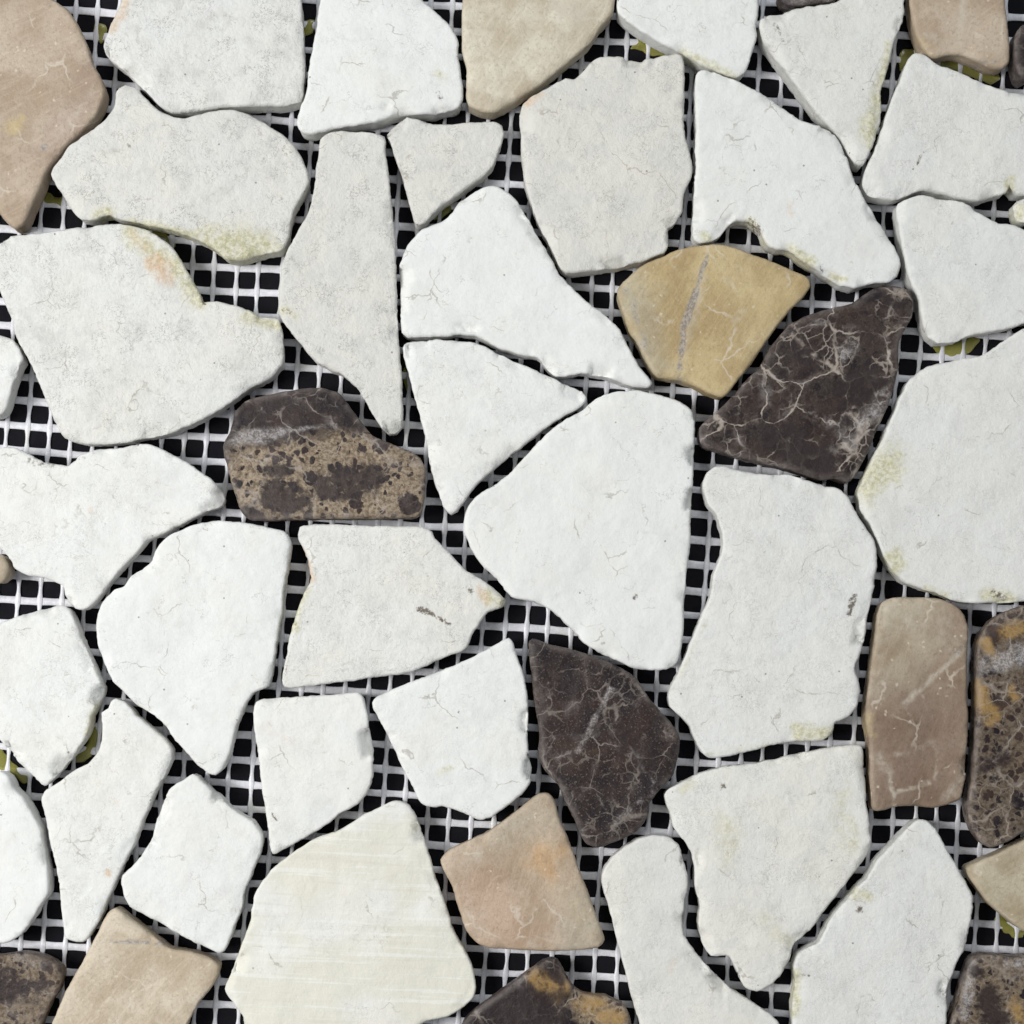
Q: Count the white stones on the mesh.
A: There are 32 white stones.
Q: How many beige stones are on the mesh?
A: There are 9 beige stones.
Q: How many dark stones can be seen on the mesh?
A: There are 9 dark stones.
